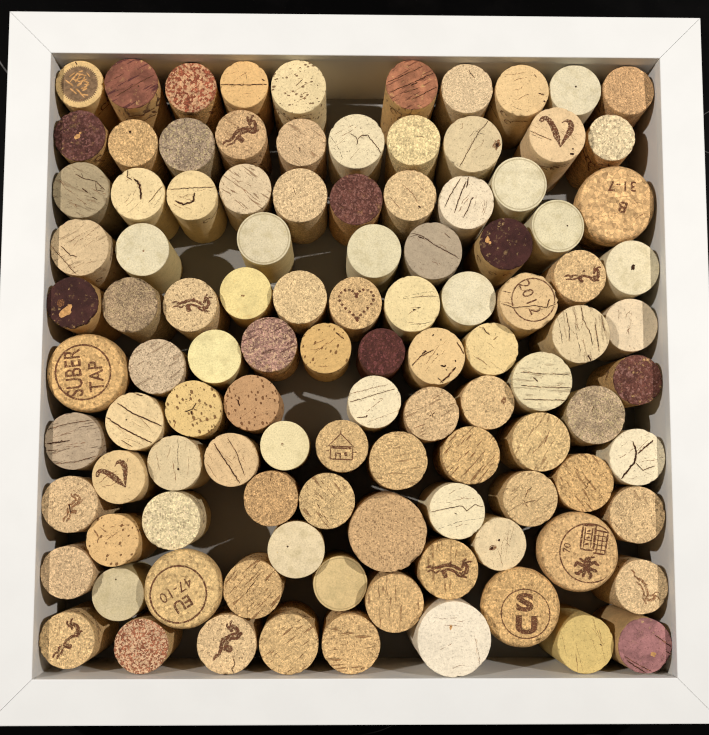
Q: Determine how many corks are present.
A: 107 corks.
